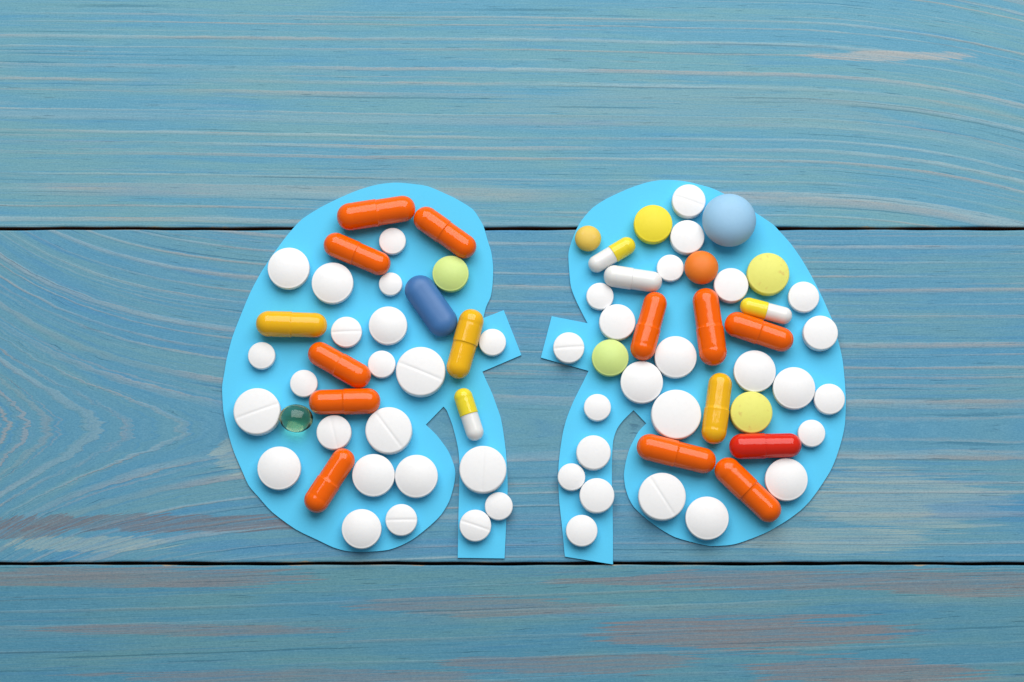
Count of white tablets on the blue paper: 46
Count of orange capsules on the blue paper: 11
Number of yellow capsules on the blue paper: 3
